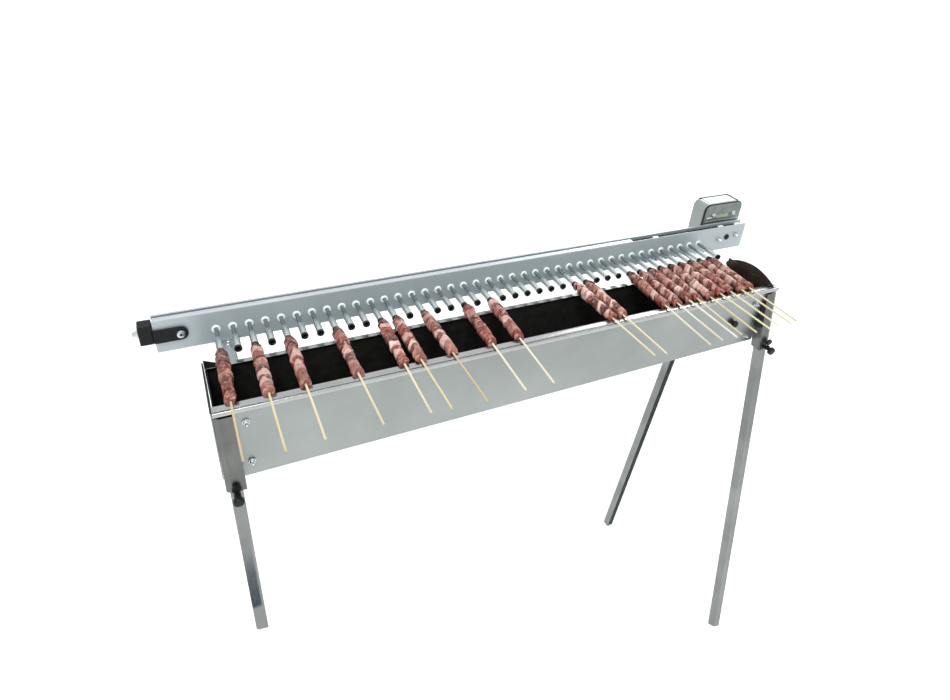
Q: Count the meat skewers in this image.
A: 20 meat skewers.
